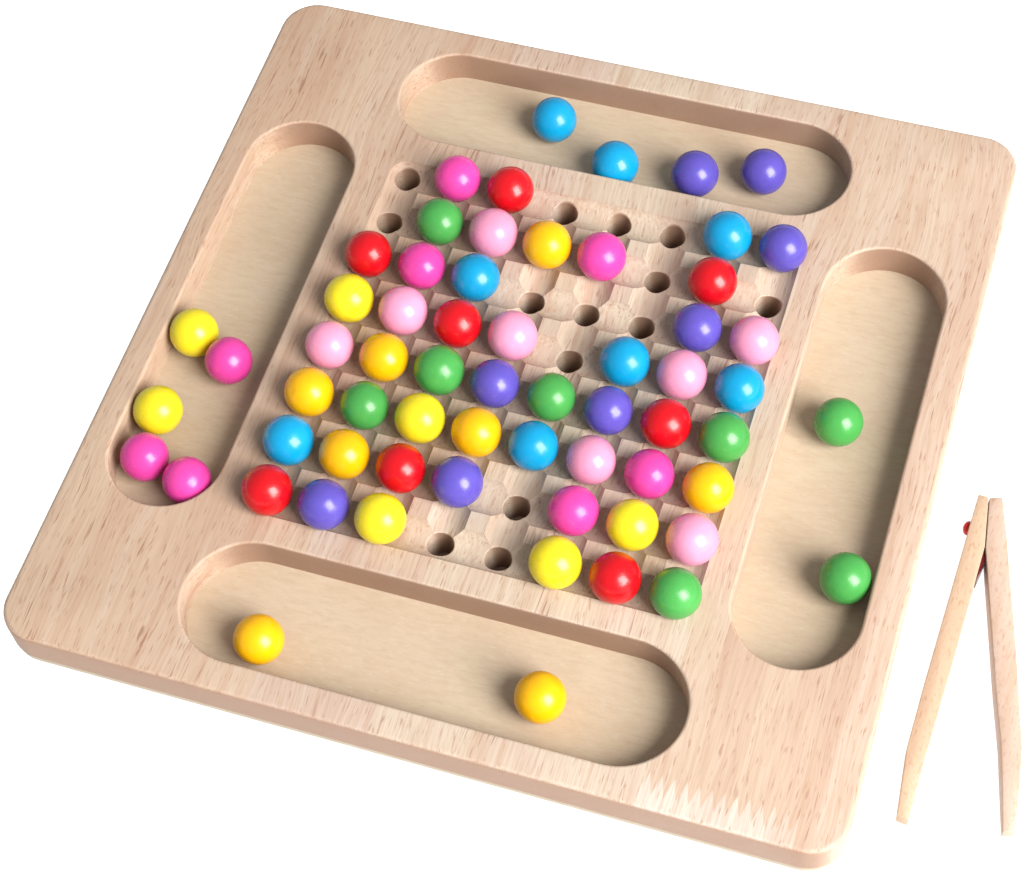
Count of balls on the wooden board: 63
